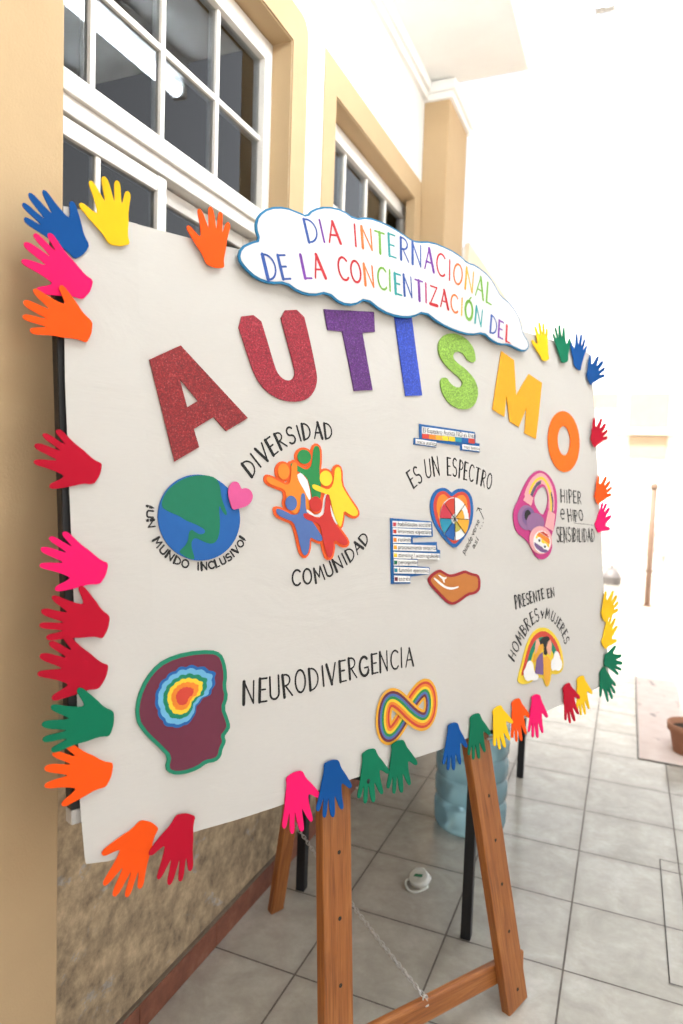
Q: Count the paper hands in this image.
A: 35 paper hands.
